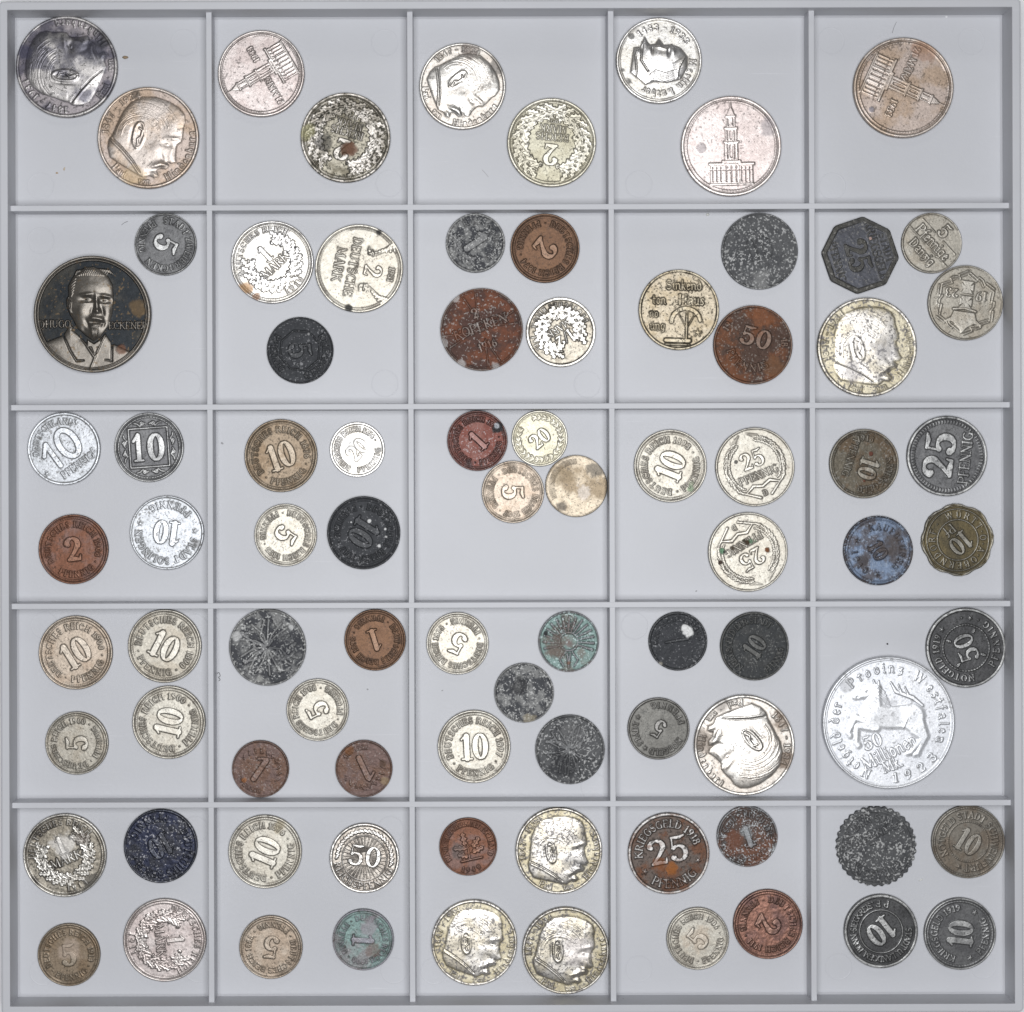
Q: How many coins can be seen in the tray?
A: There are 84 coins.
